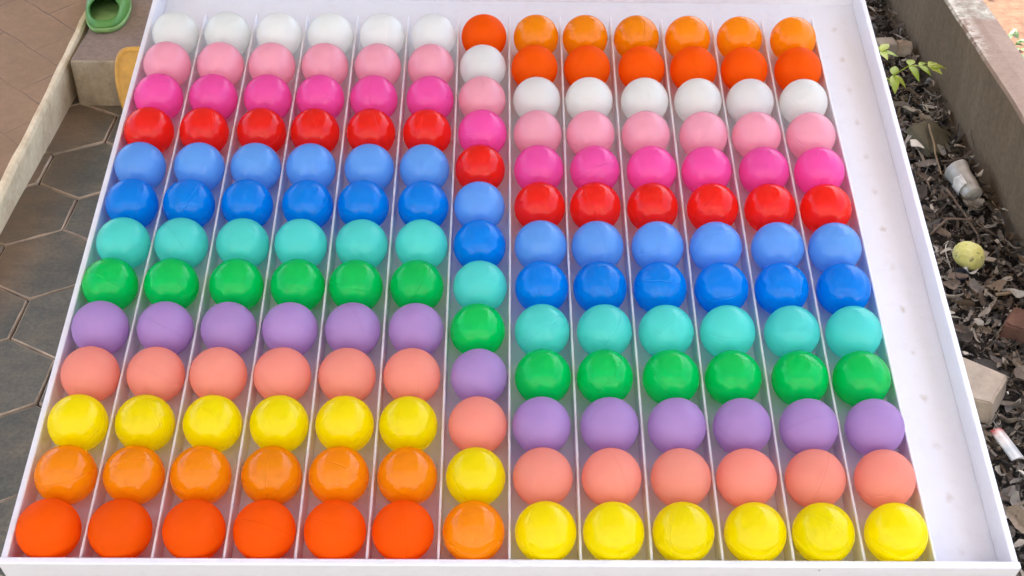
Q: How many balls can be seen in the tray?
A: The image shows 169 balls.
